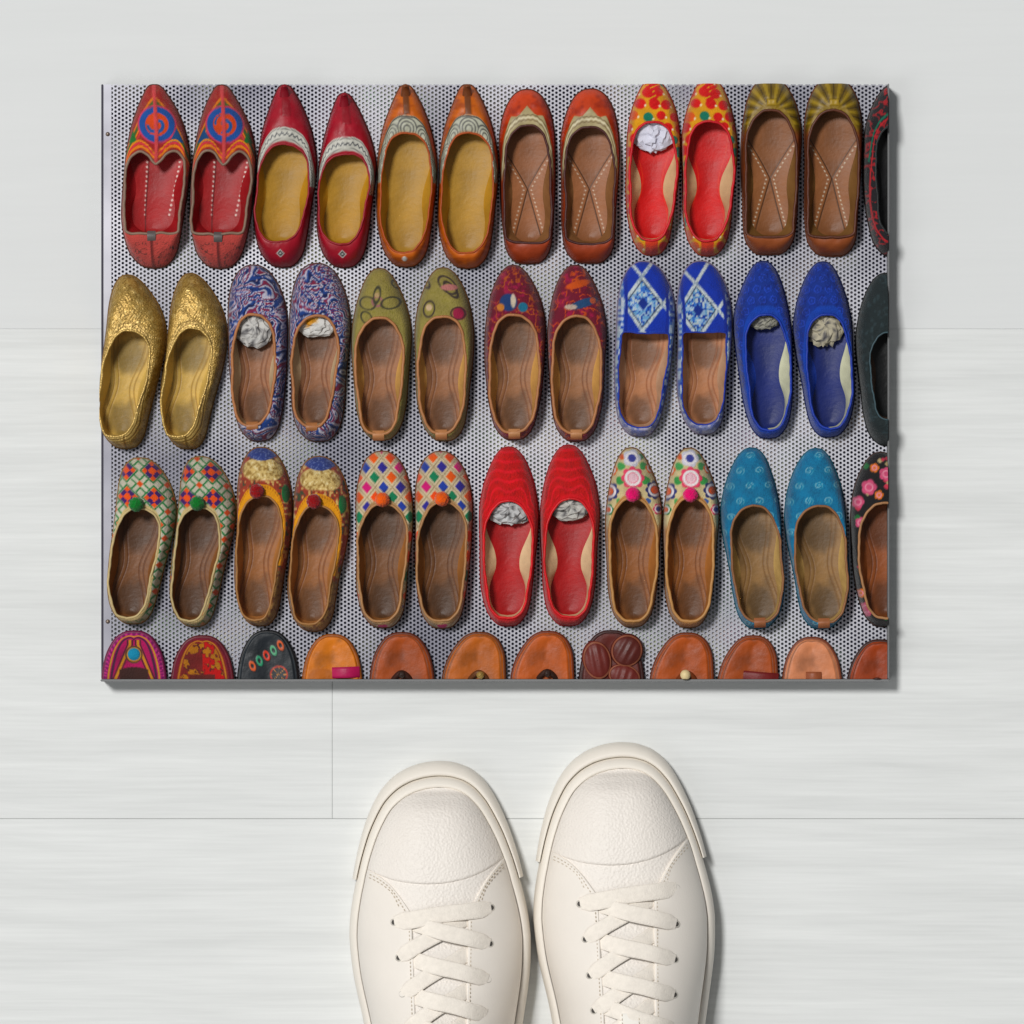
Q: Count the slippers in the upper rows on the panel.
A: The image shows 39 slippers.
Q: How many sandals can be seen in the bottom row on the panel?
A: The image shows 12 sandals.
